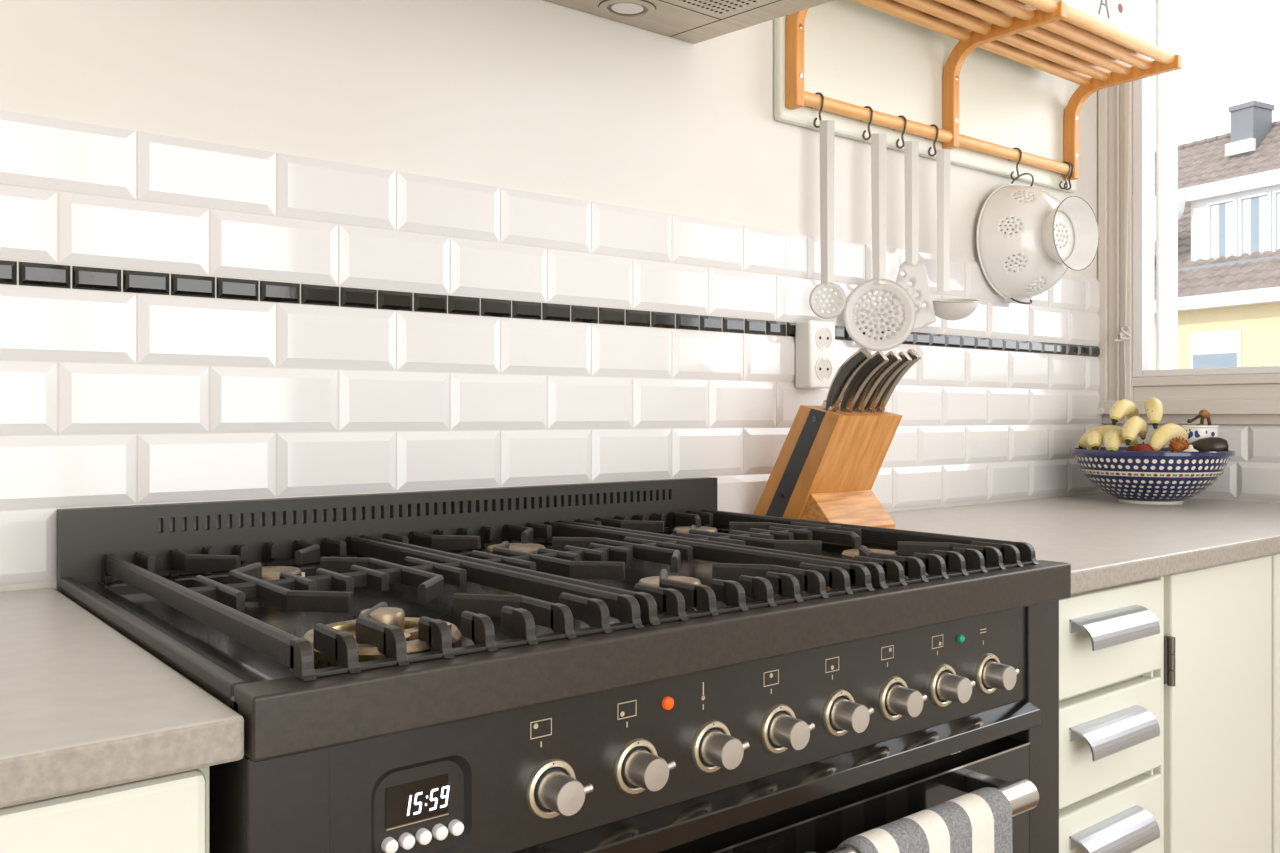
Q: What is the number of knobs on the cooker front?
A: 8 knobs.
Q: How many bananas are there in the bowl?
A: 7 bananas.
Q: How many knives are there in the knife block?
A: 5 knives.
